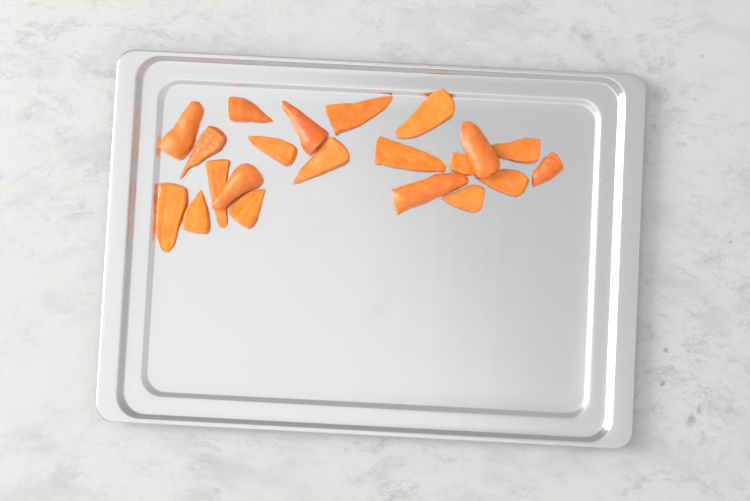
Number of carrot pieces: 21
